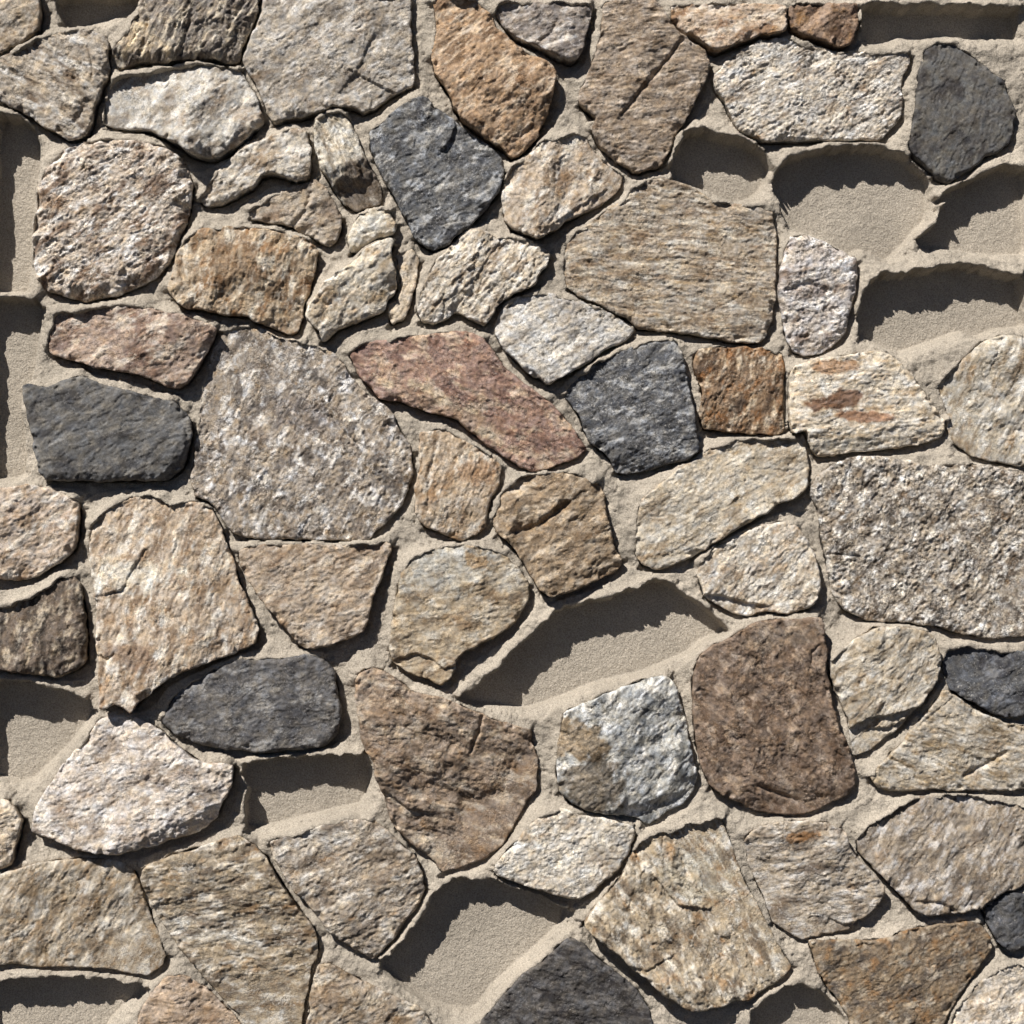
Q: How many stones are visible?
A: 66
